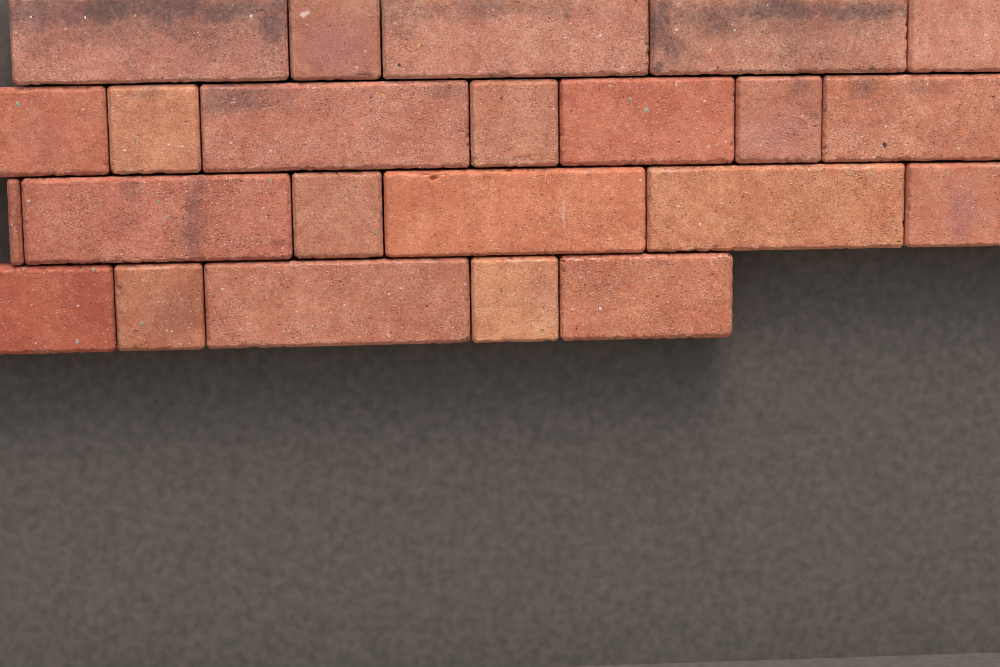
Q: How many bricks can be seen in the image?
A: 23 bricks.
